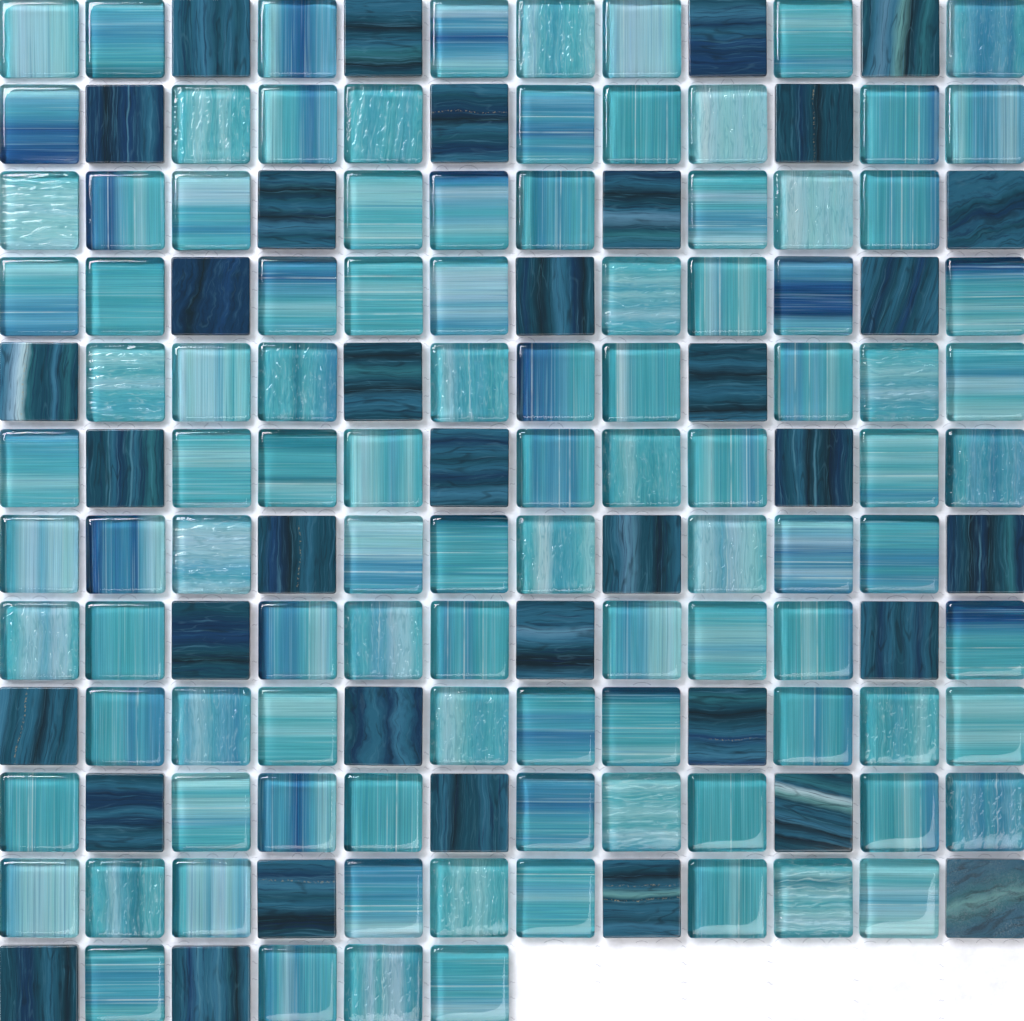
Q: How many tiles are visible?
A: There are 138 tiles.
